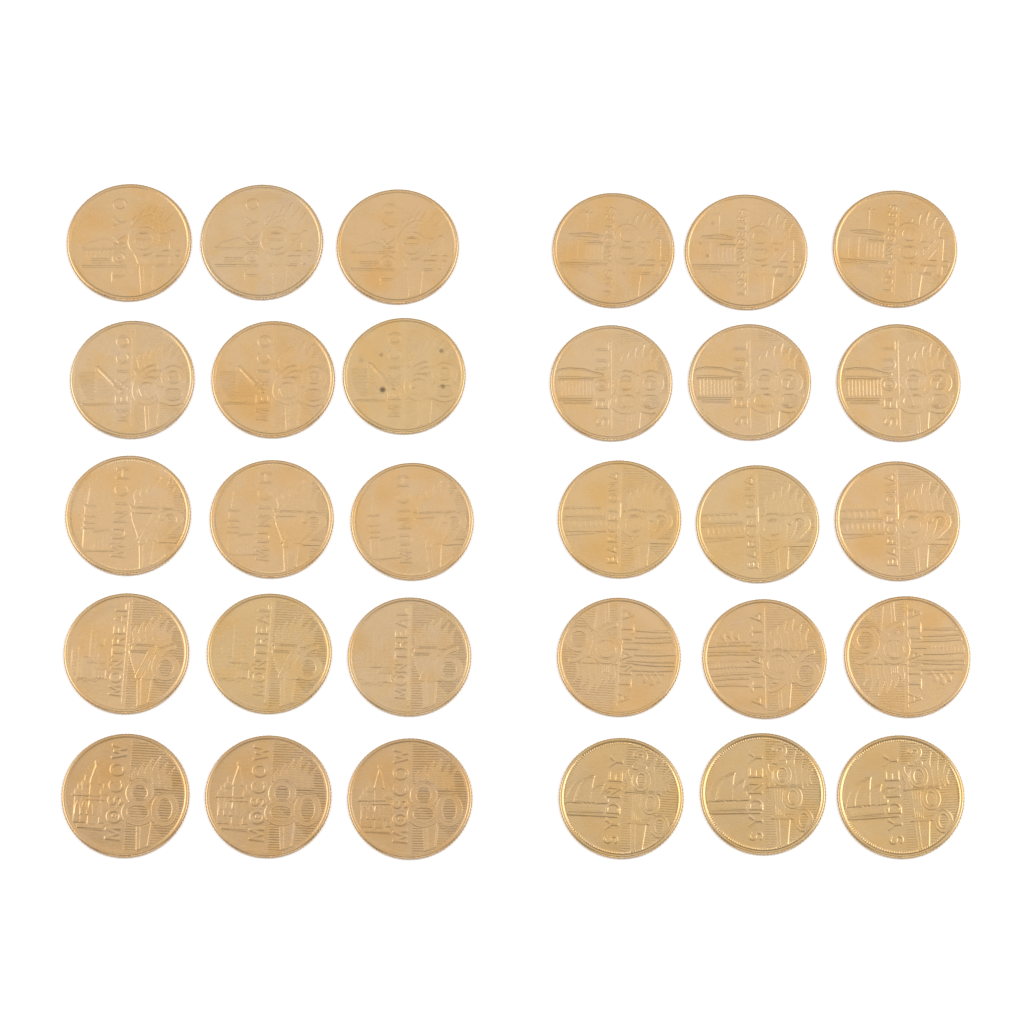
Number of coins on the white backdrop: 30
